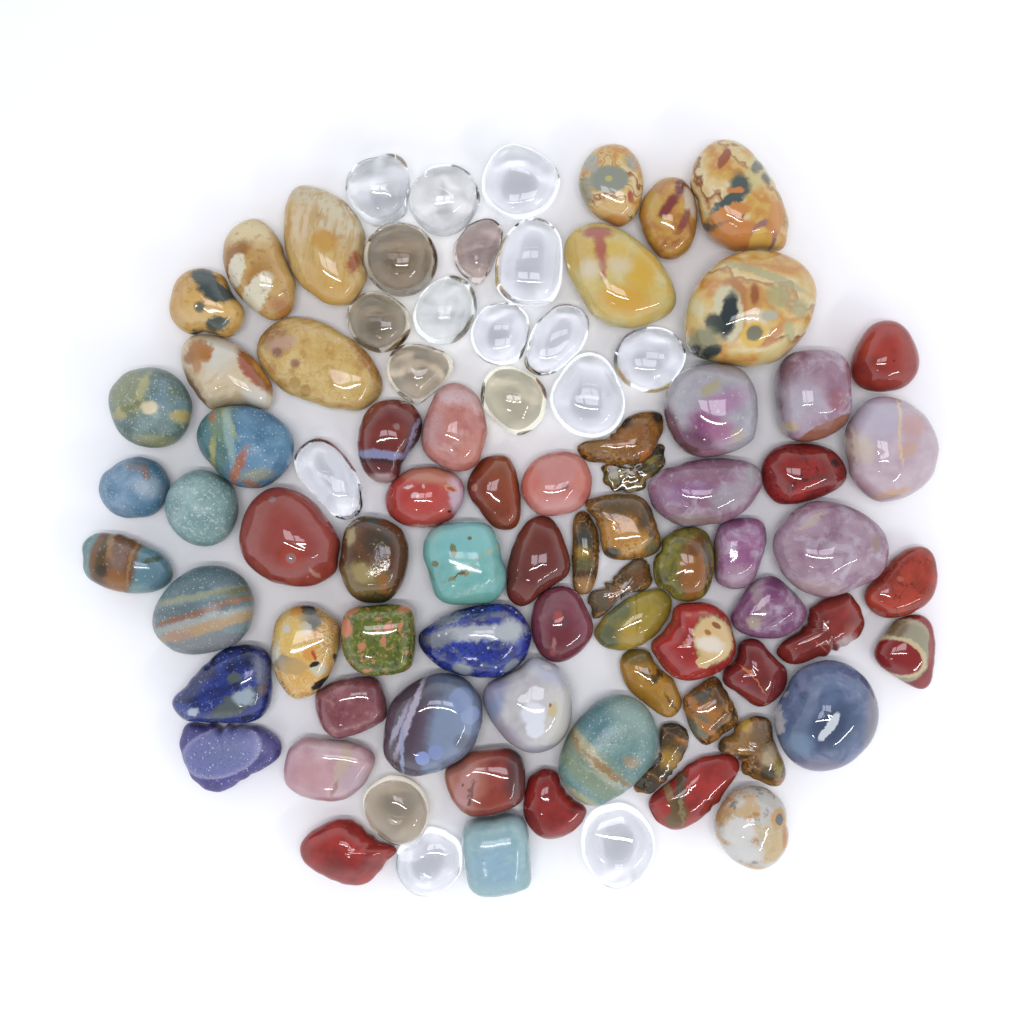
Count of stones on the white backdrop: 86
